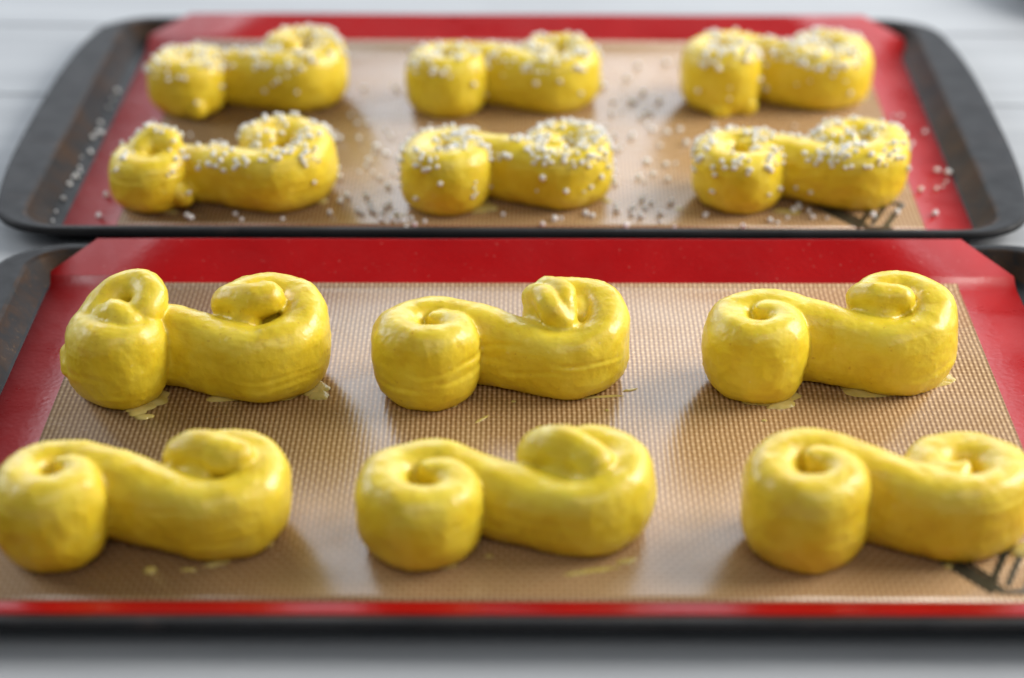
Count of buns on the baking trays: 12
